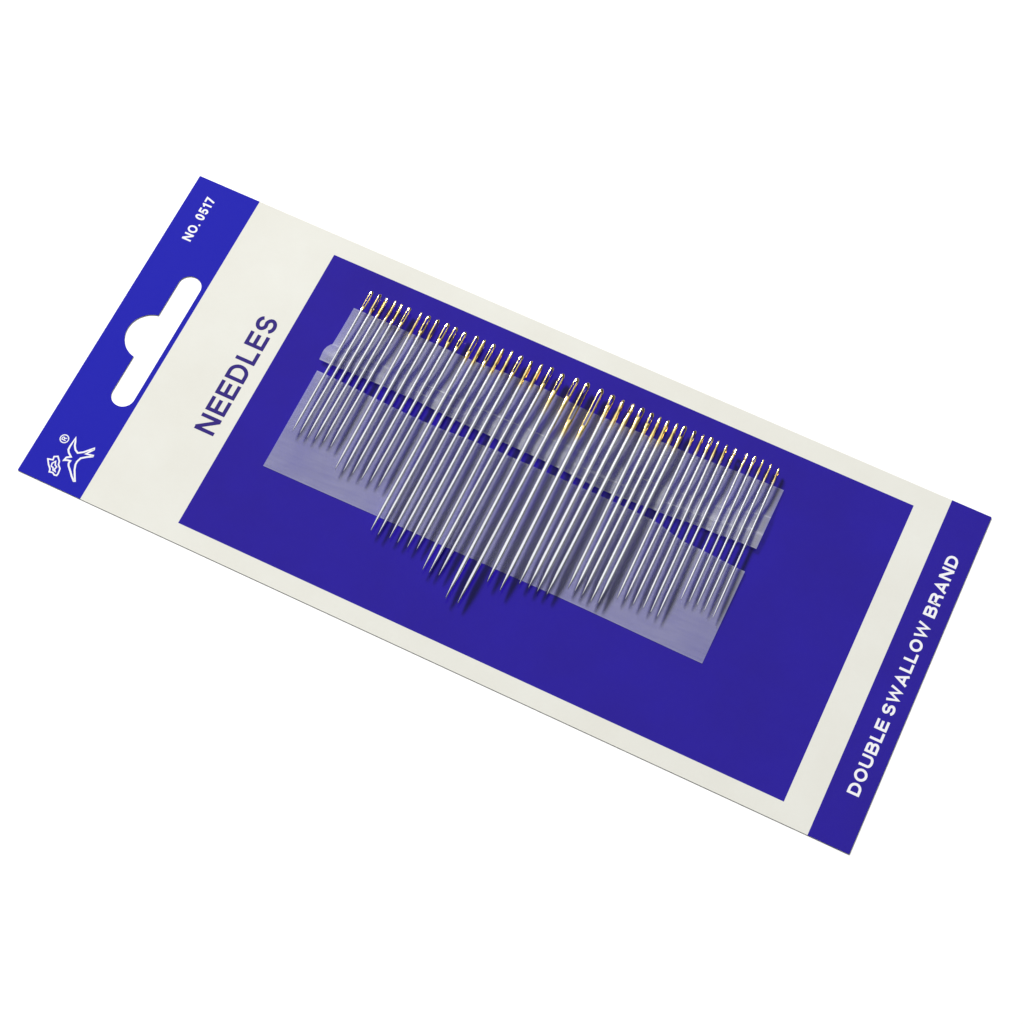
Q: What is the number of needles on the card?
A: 45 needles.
